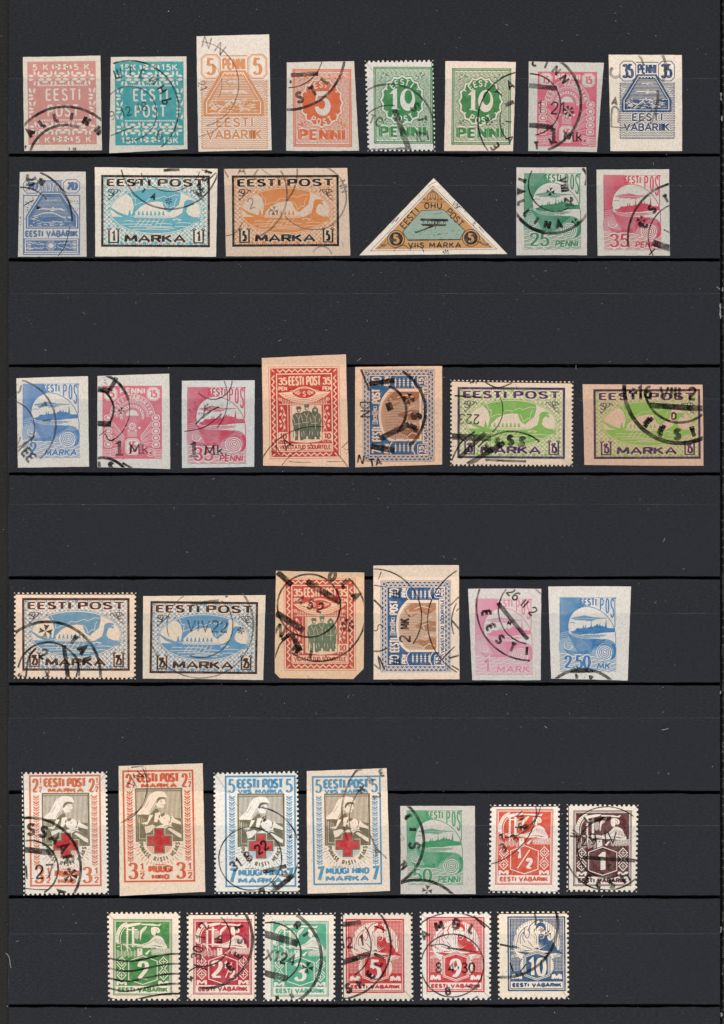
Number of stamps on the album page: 40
